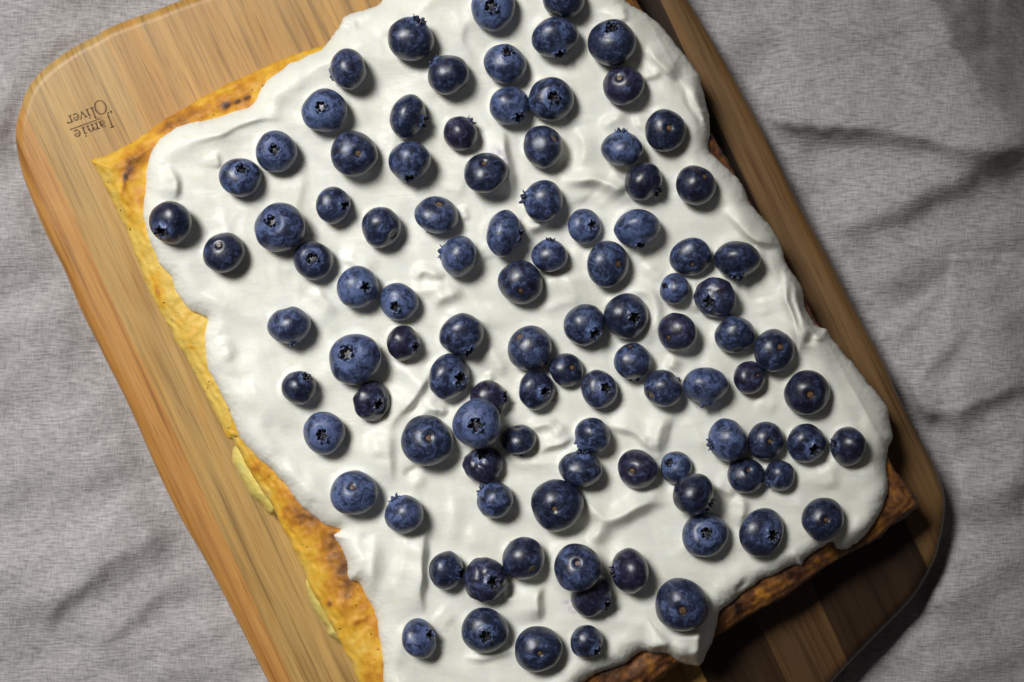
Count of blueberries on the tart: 101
